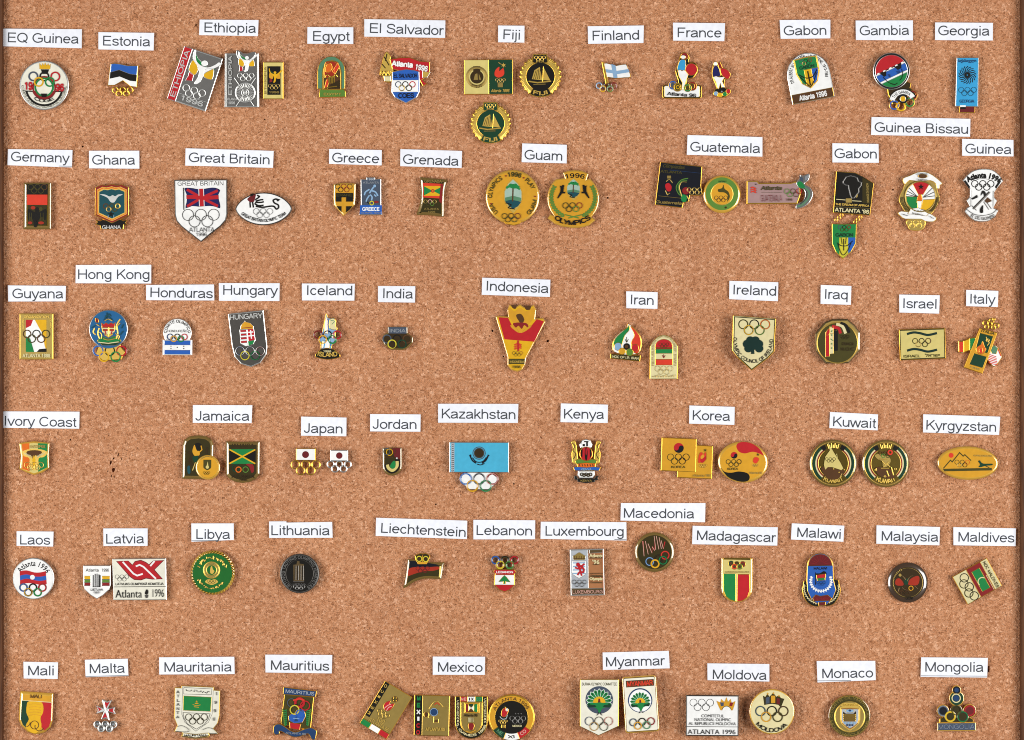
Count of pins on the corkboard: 84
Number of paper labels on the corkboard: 63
